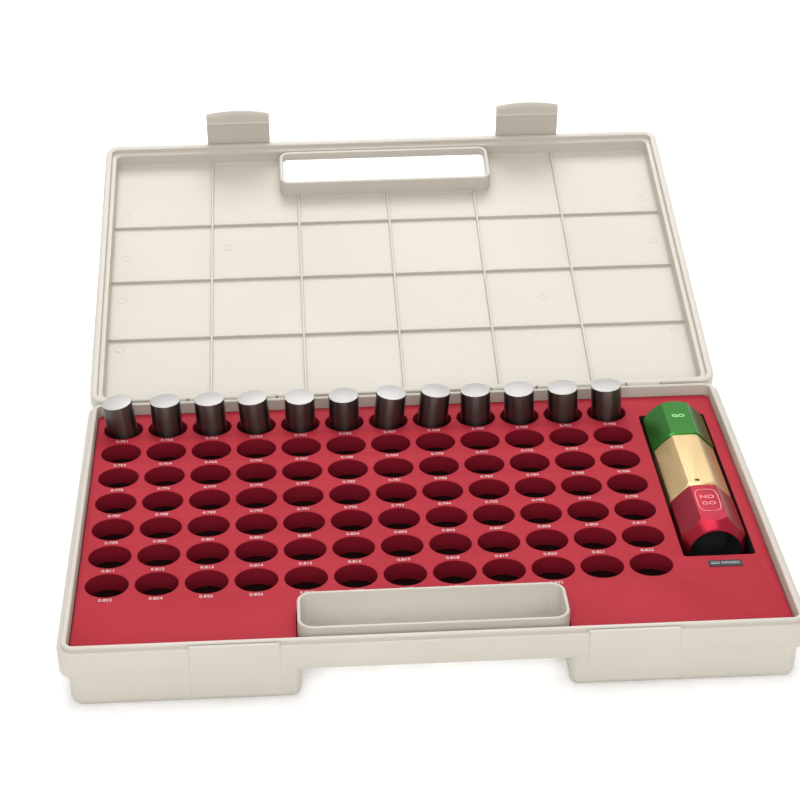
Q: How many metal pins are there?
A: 12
